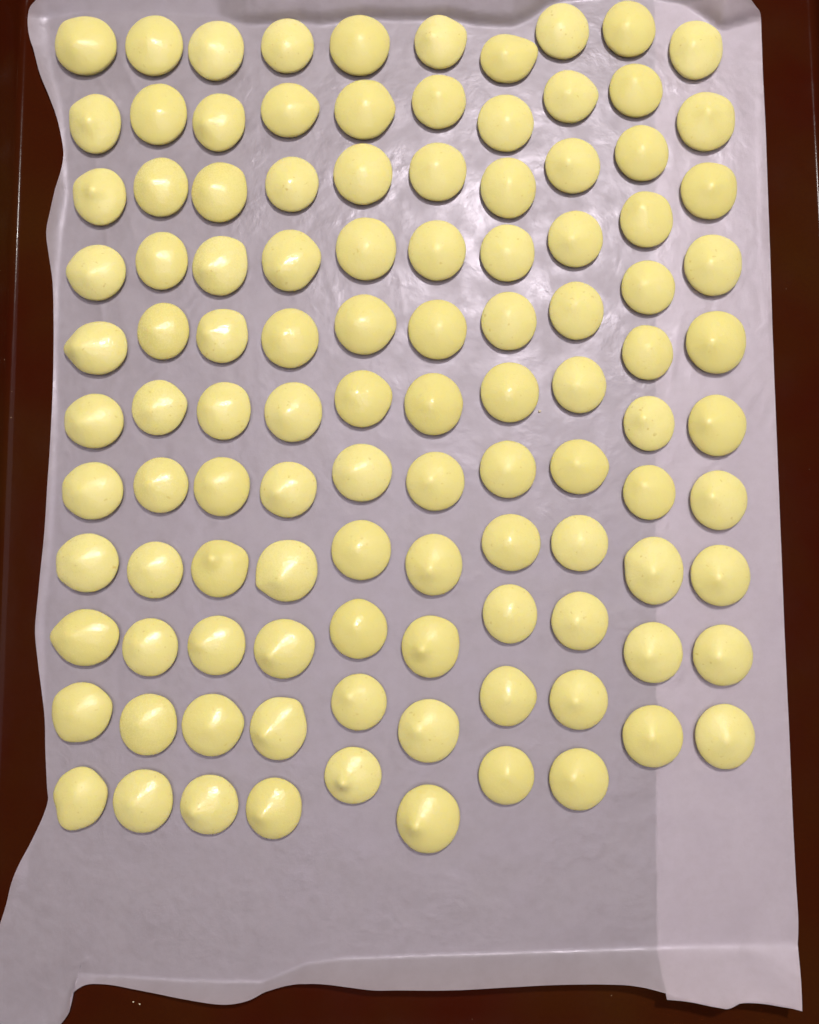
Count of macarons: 109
